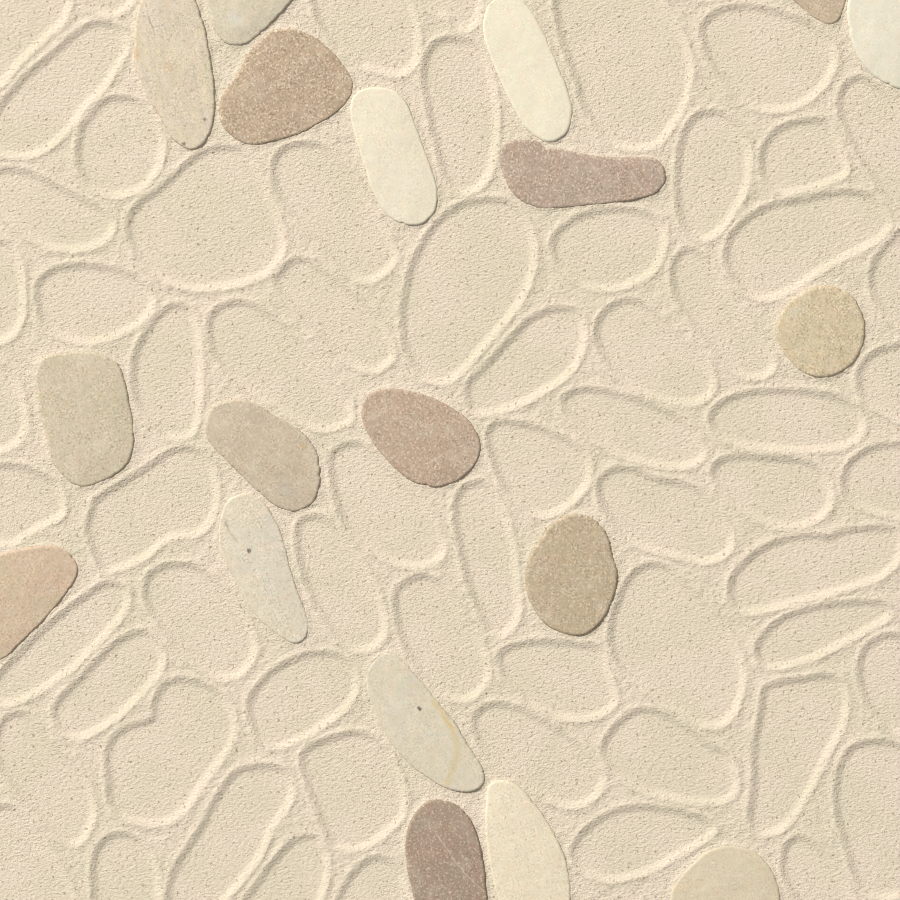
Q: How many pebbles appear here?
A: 19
